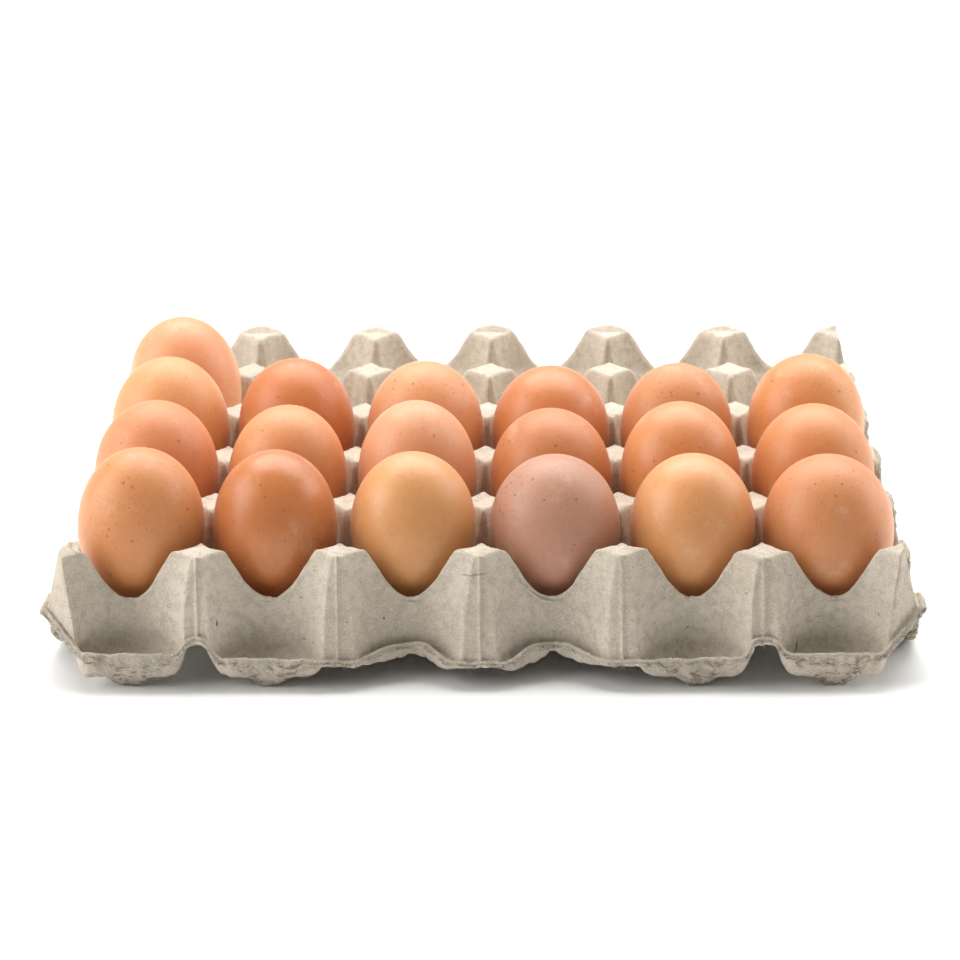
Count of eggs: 19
